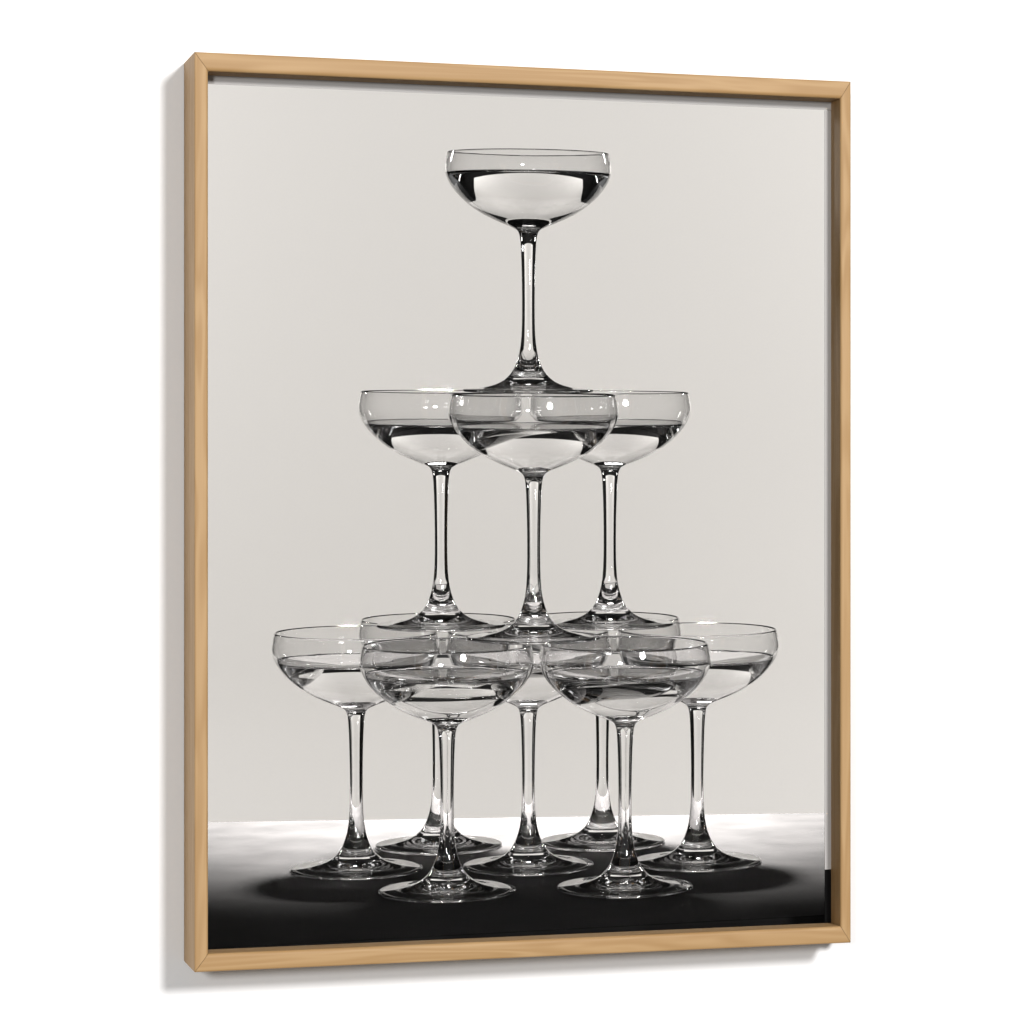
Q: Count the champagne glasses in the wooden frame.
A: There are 11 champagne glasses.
